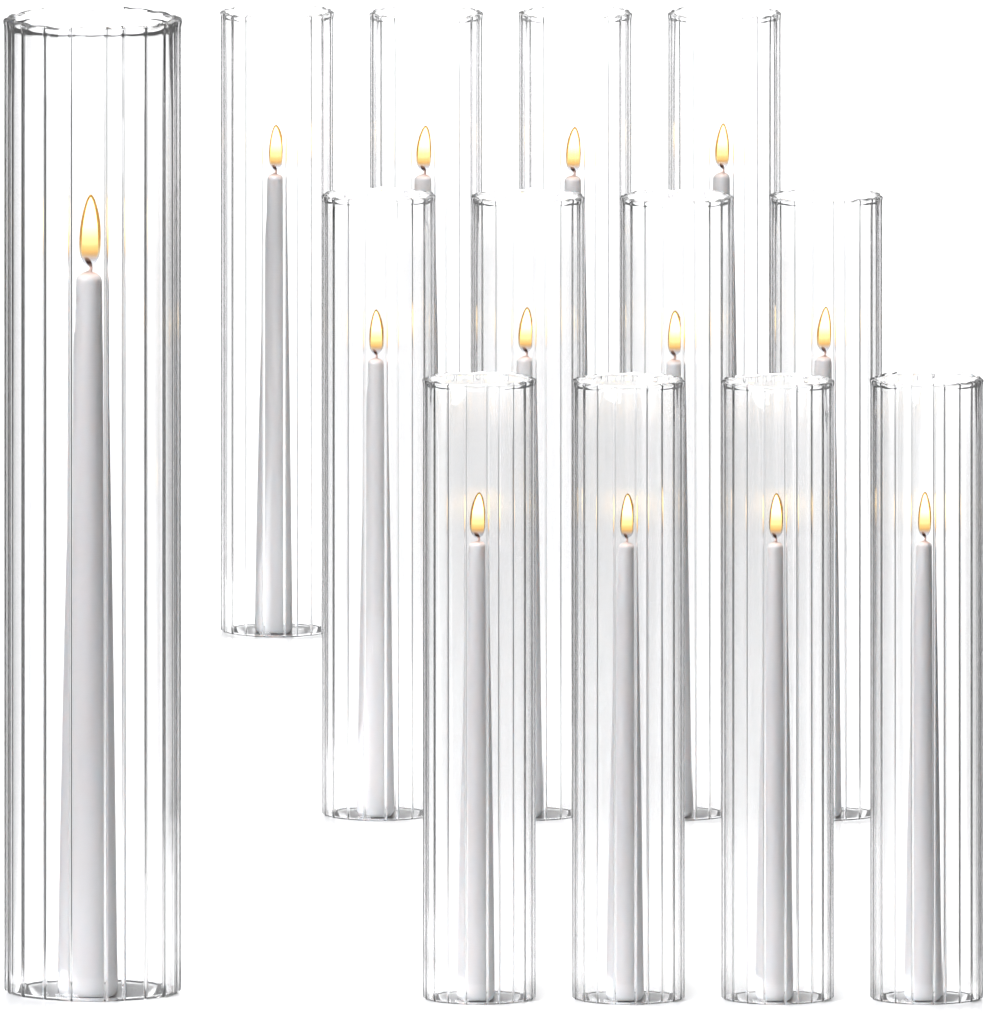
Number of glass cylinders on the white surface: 13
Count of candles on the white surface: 13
